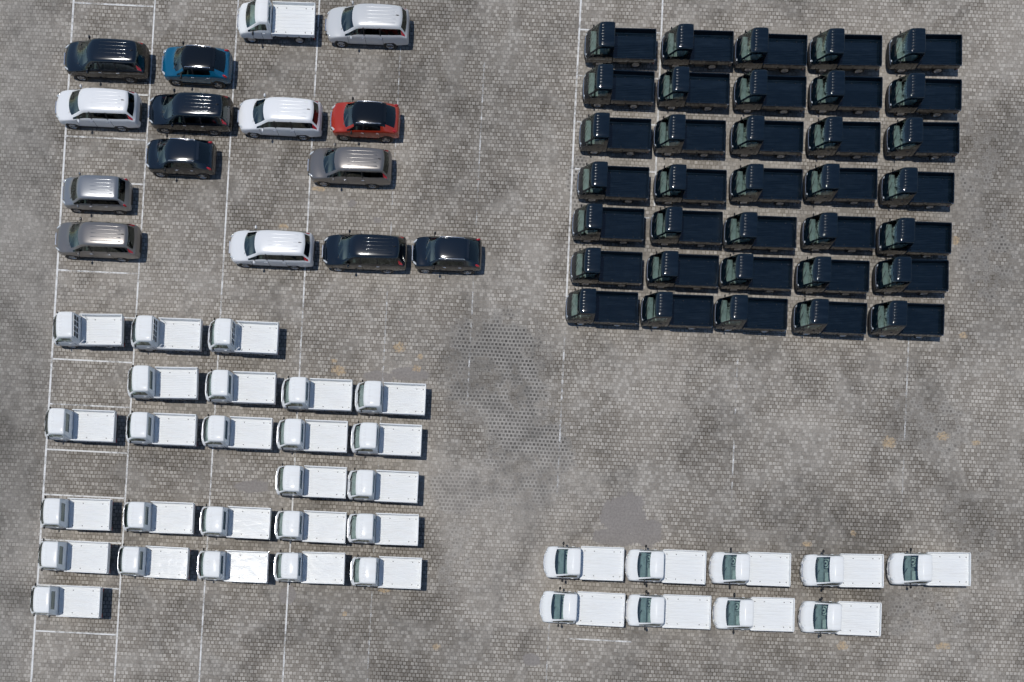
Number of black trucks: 35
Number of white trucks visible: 35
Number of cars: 14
